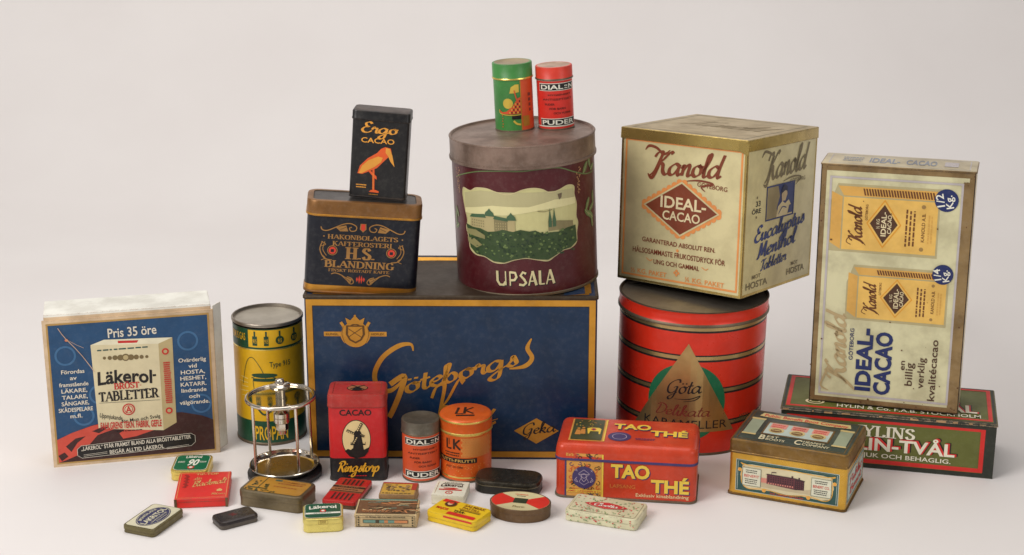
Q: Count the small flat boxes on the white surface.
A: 14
